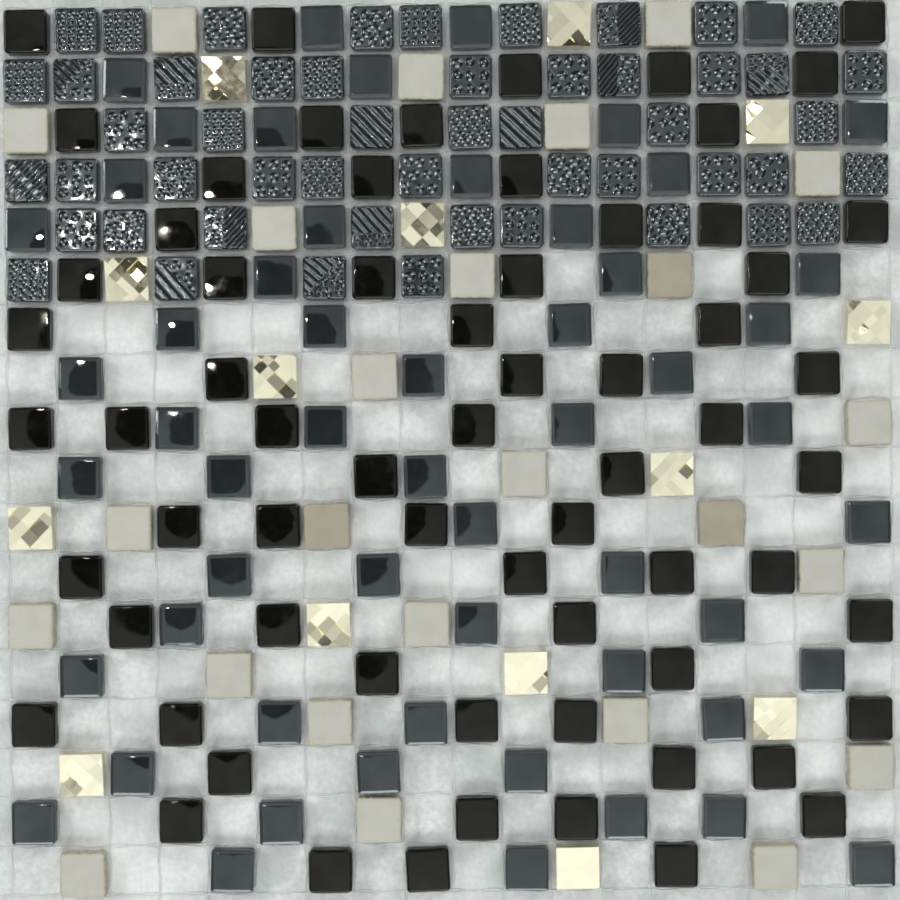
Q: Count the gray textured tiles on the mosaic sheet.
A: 51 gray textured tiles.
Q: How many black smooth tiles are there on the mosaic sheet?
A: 66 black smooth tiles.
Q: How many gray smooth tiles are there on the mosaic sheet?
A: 56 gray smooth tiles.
